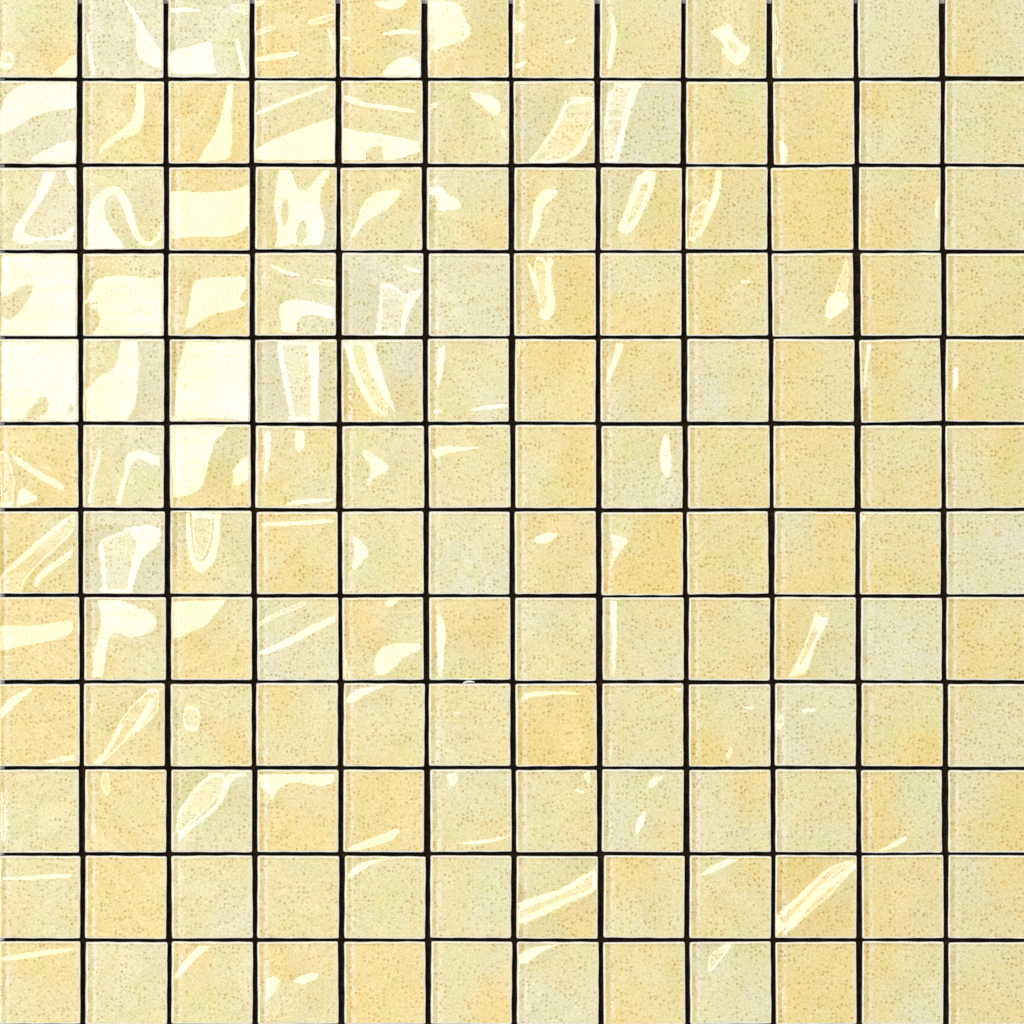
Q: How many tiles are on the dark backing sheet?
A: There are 144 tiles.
